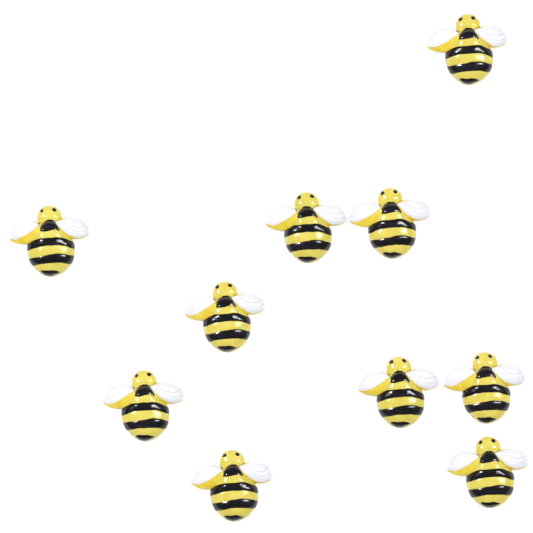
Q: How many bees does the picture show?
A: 10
